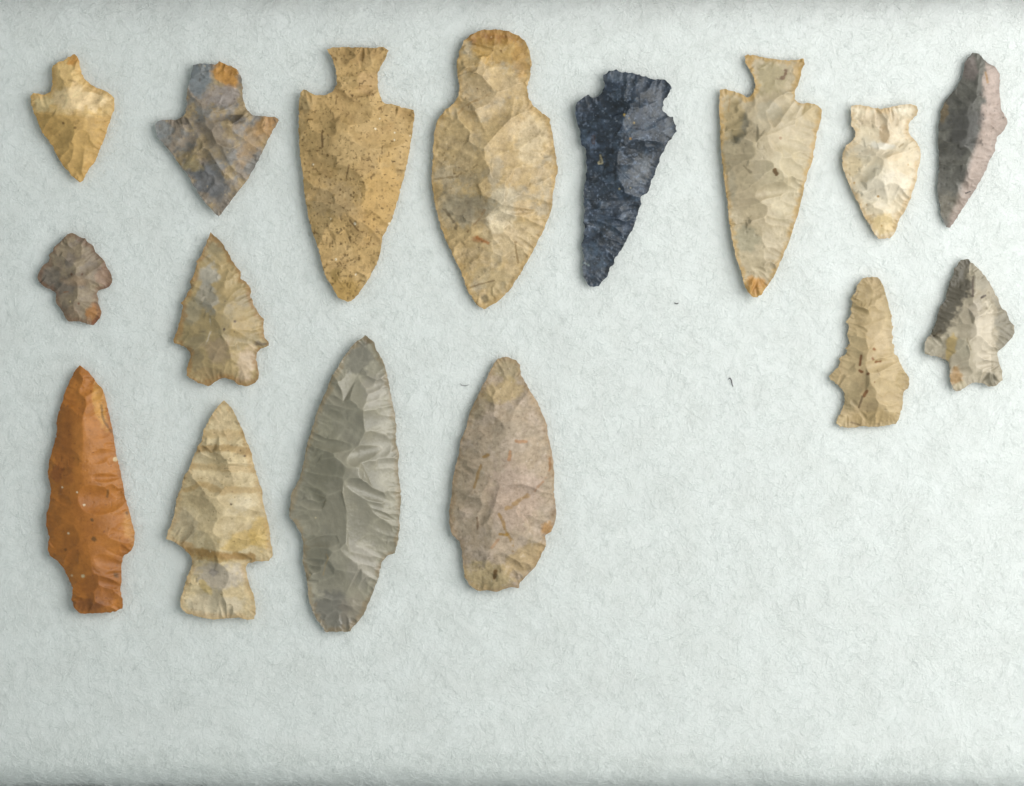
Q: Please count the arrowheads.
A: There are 16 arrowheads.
